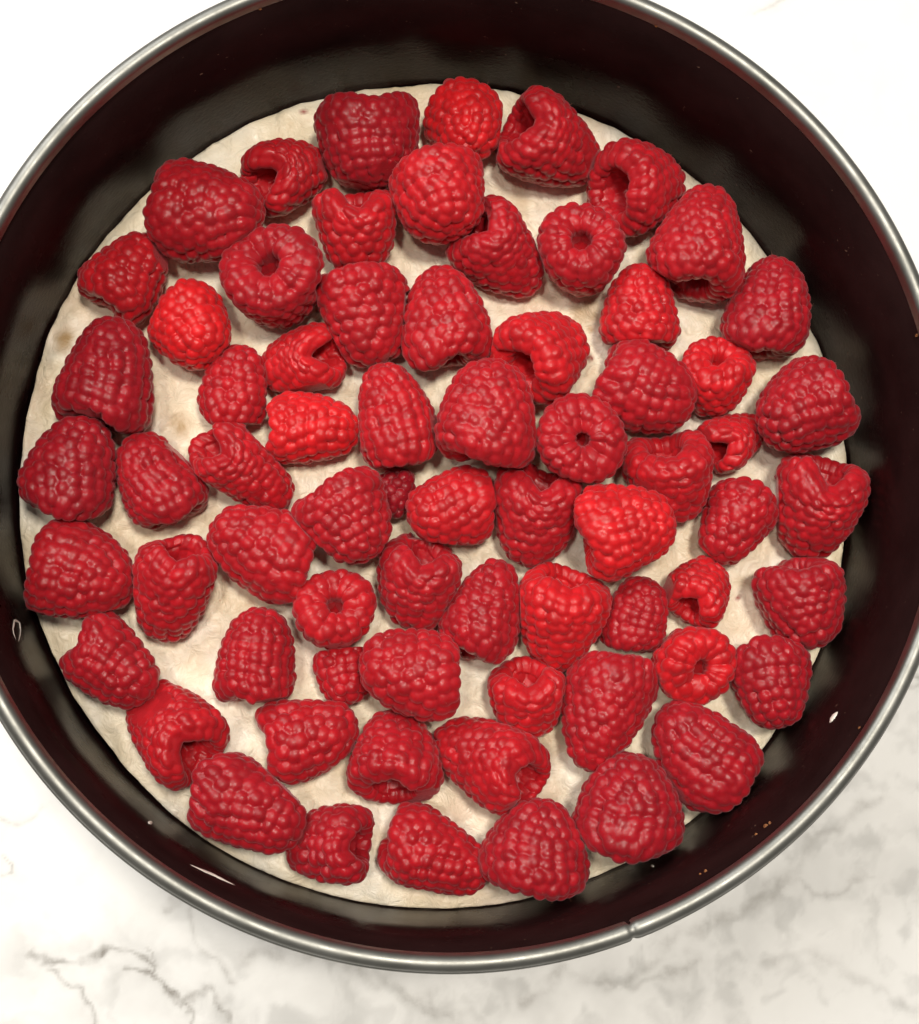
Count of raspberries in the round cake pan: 69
